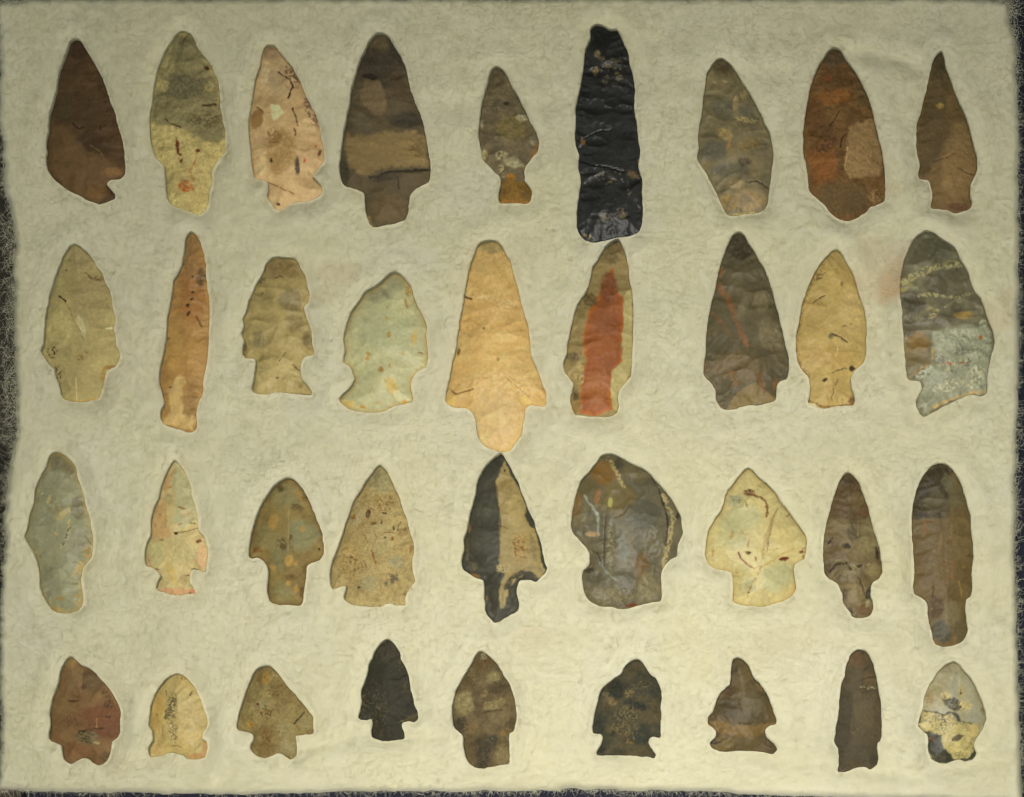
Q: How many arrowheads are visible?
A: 36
